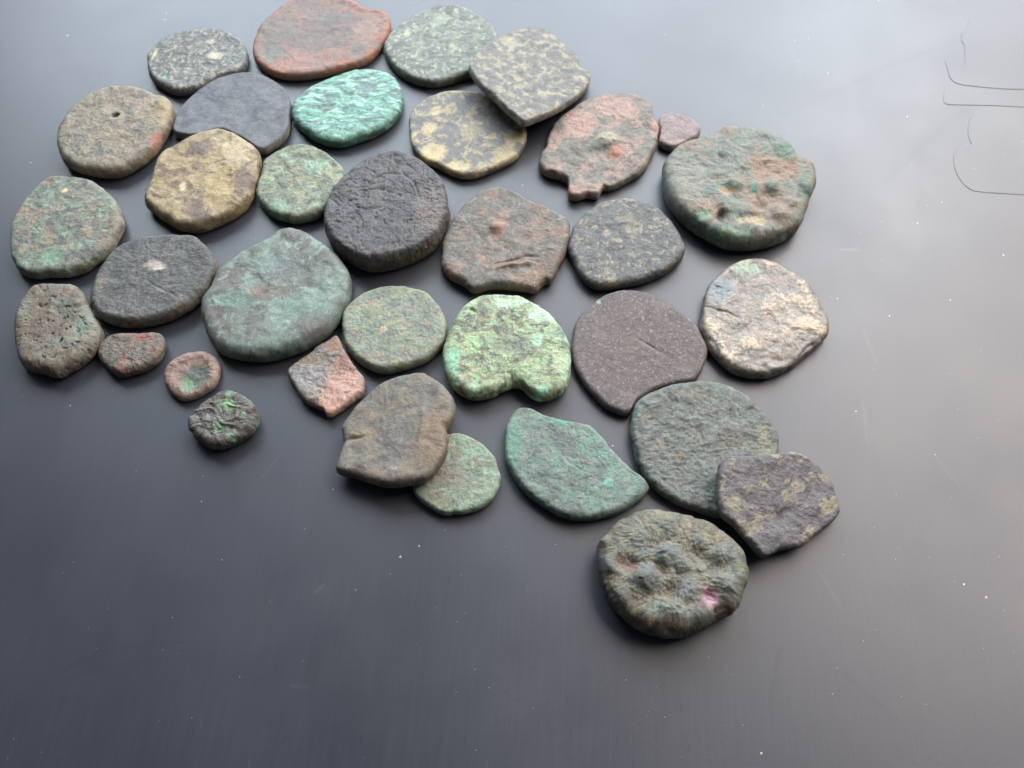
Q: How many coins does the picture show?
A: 34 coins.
